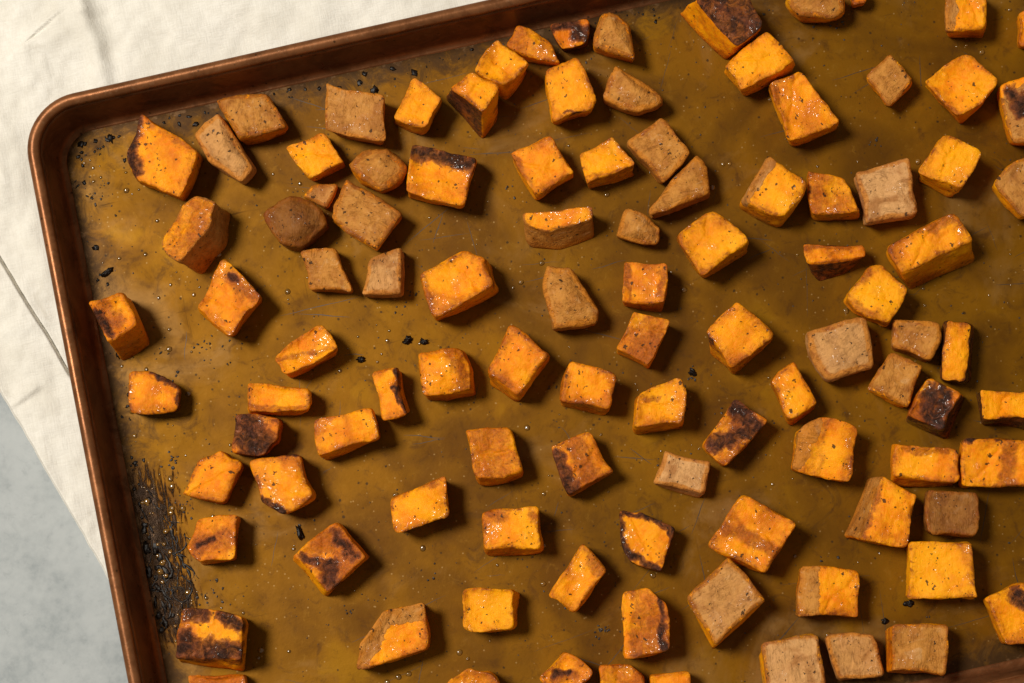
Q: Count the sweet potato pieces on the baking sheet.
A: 104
